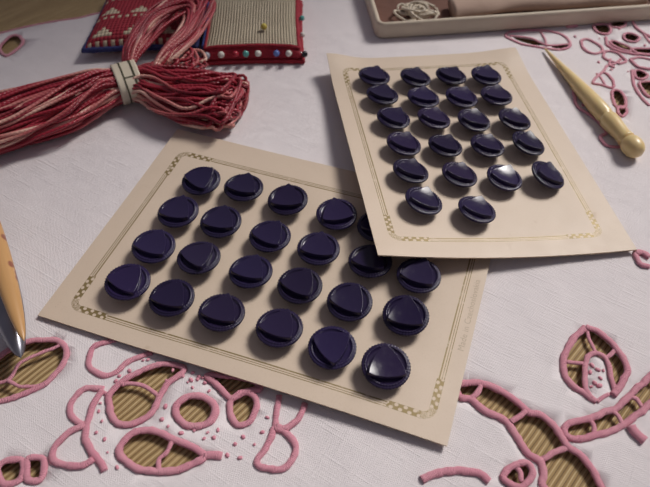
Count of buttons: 45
